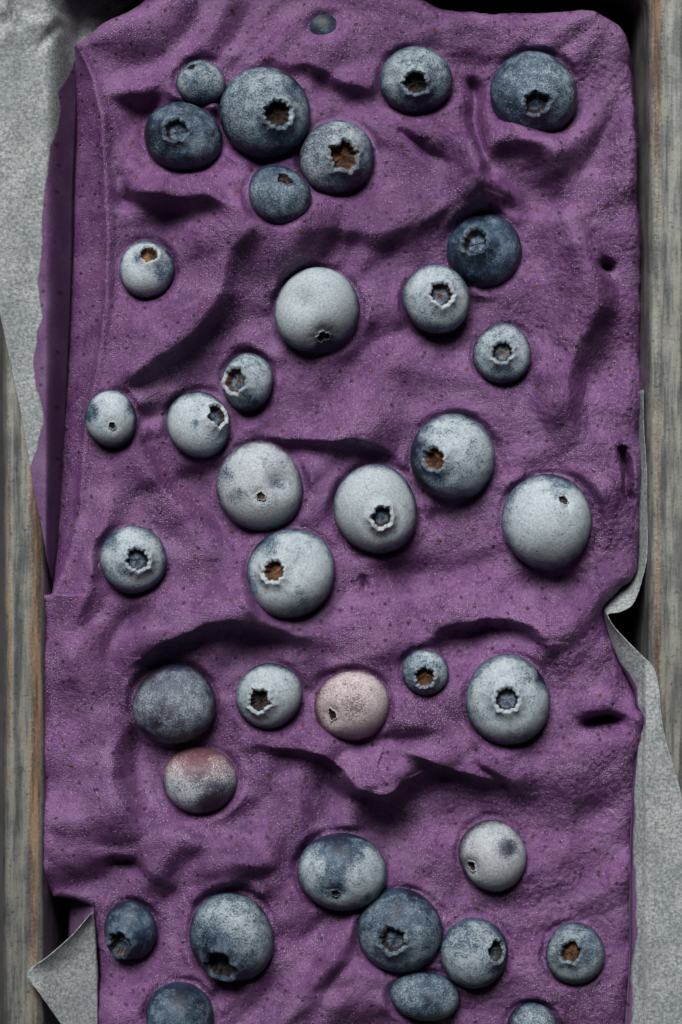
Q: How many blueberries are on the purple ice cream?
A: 38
